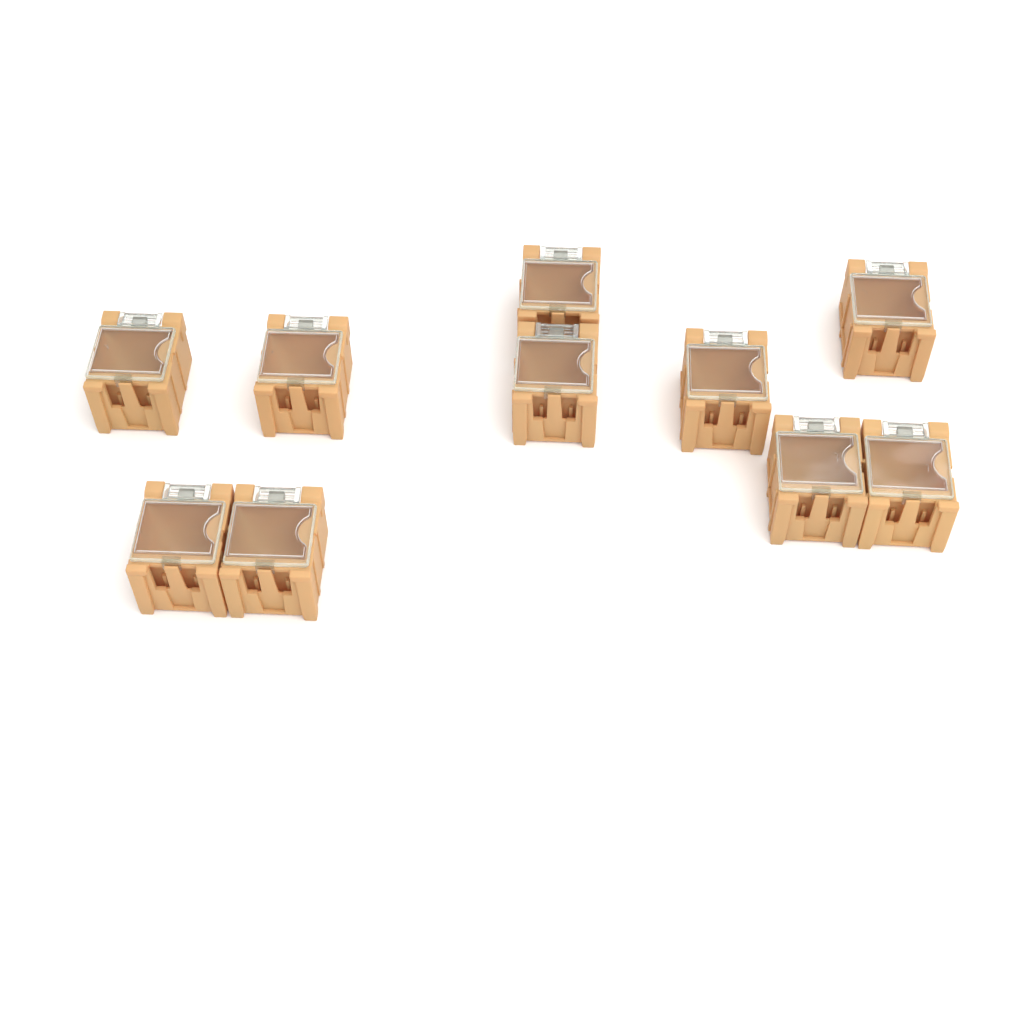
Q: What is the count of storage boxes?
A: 10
